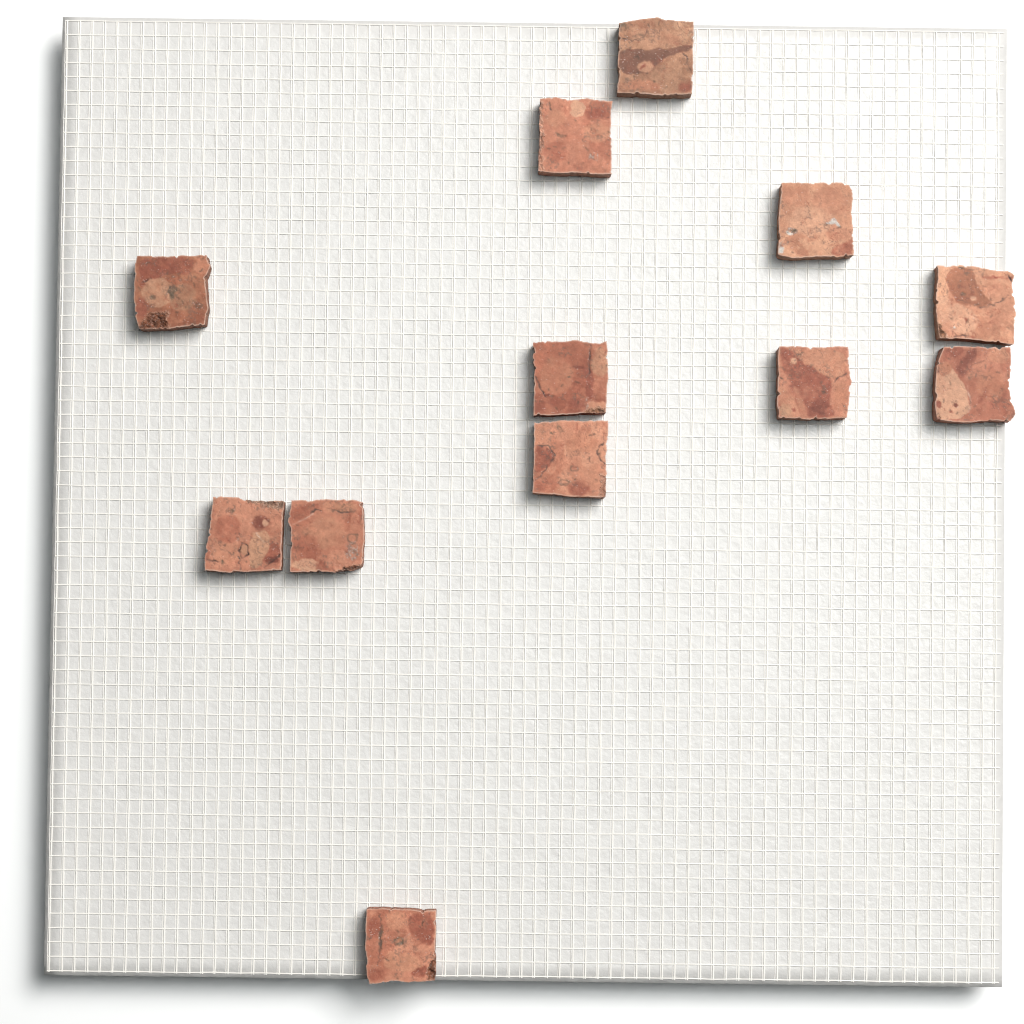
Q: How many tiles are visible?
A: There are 12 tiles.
